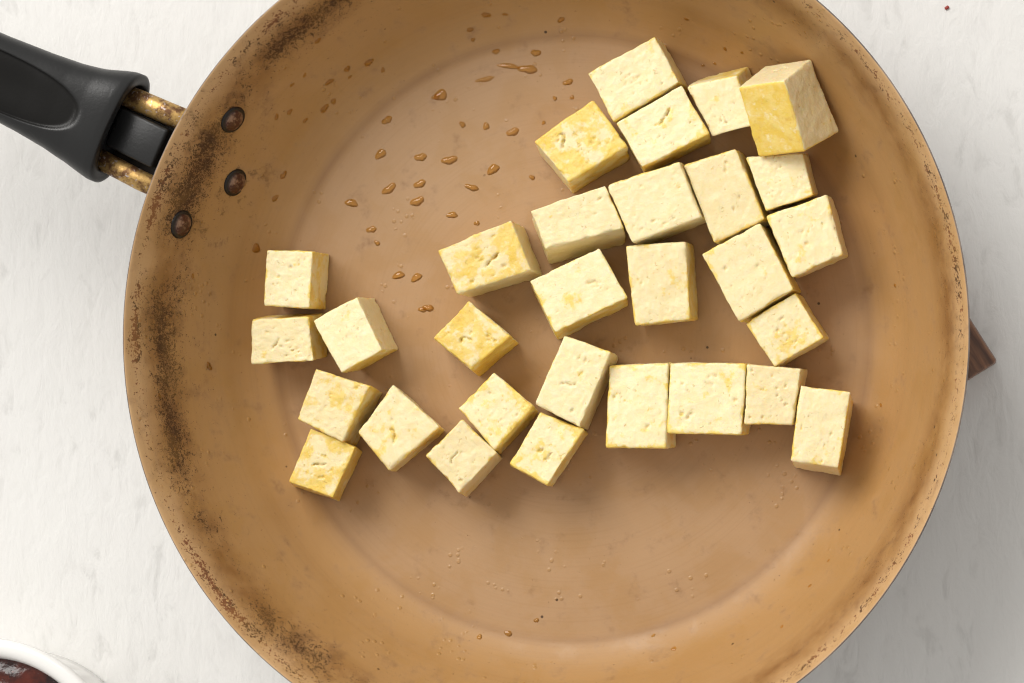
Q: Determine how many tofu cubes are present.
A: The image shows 30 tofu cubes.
